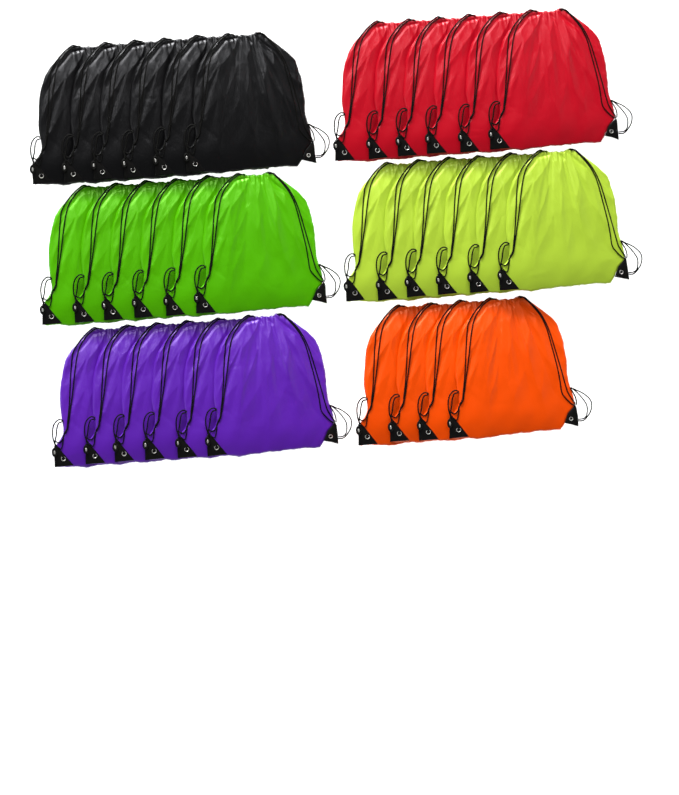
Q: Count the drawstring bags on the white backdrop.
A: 34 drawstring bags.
